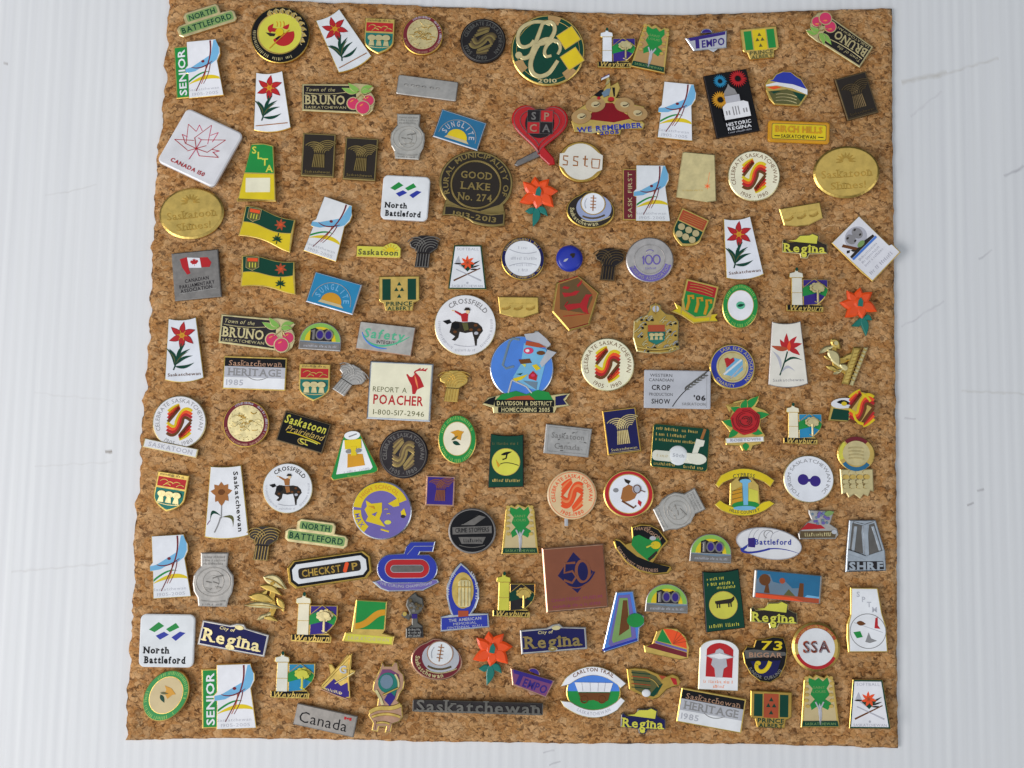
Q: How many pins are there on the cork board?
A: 154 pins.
